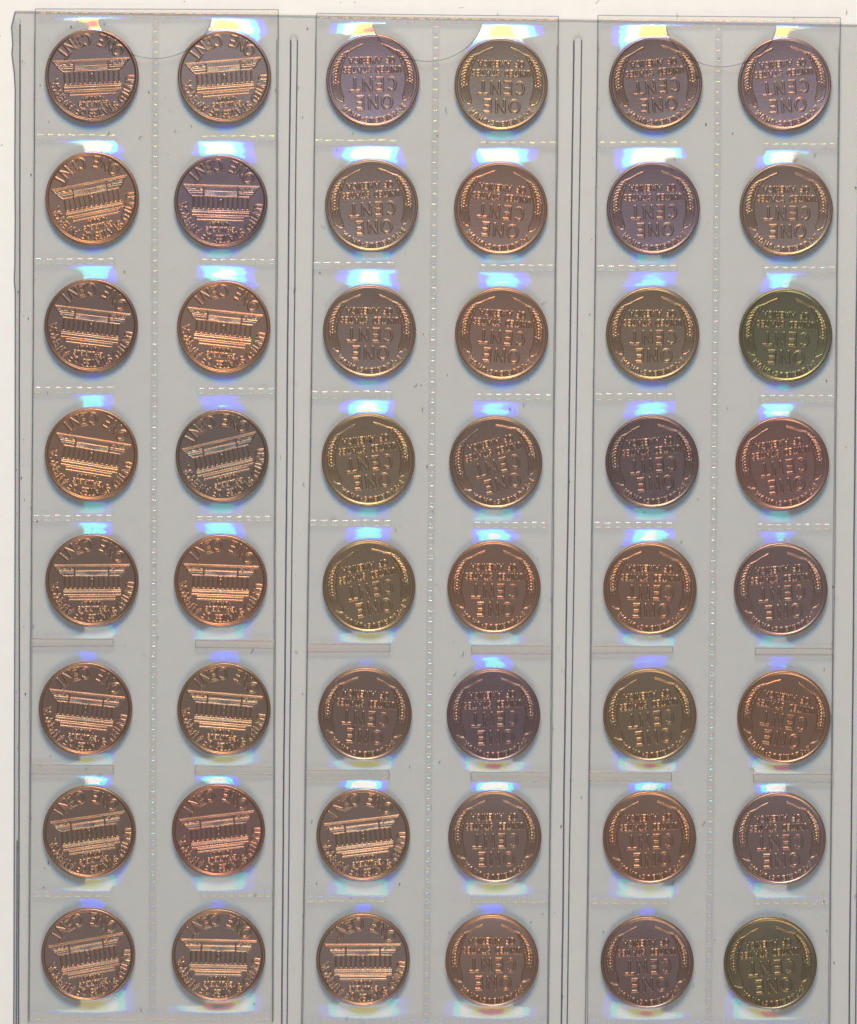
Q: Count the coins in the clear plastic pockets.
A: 48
